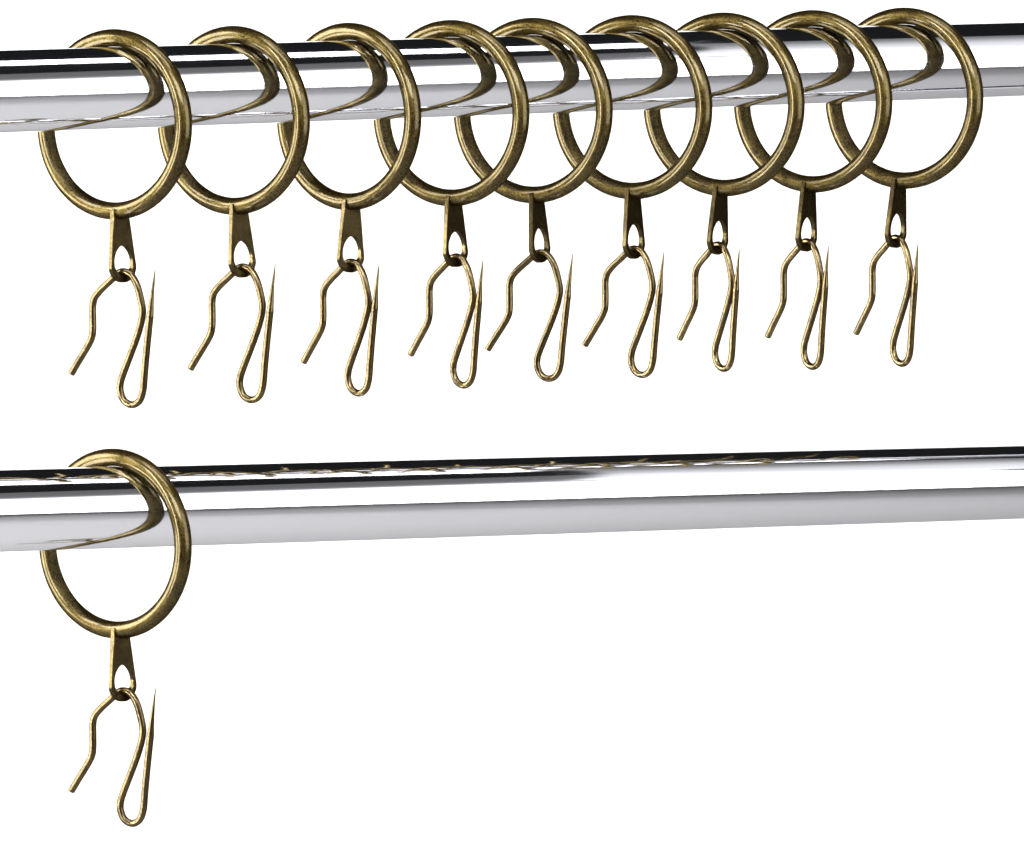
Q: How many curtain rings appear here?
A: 10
